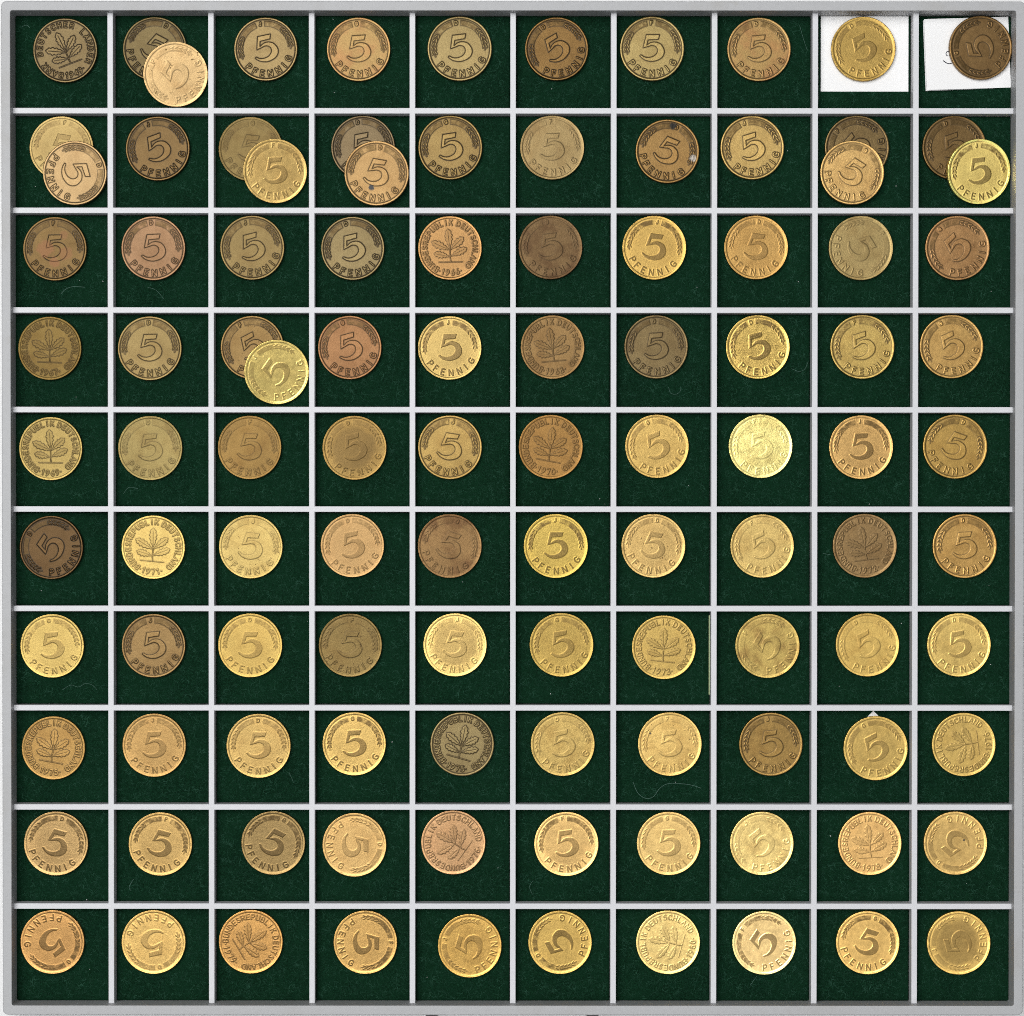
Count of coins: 107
